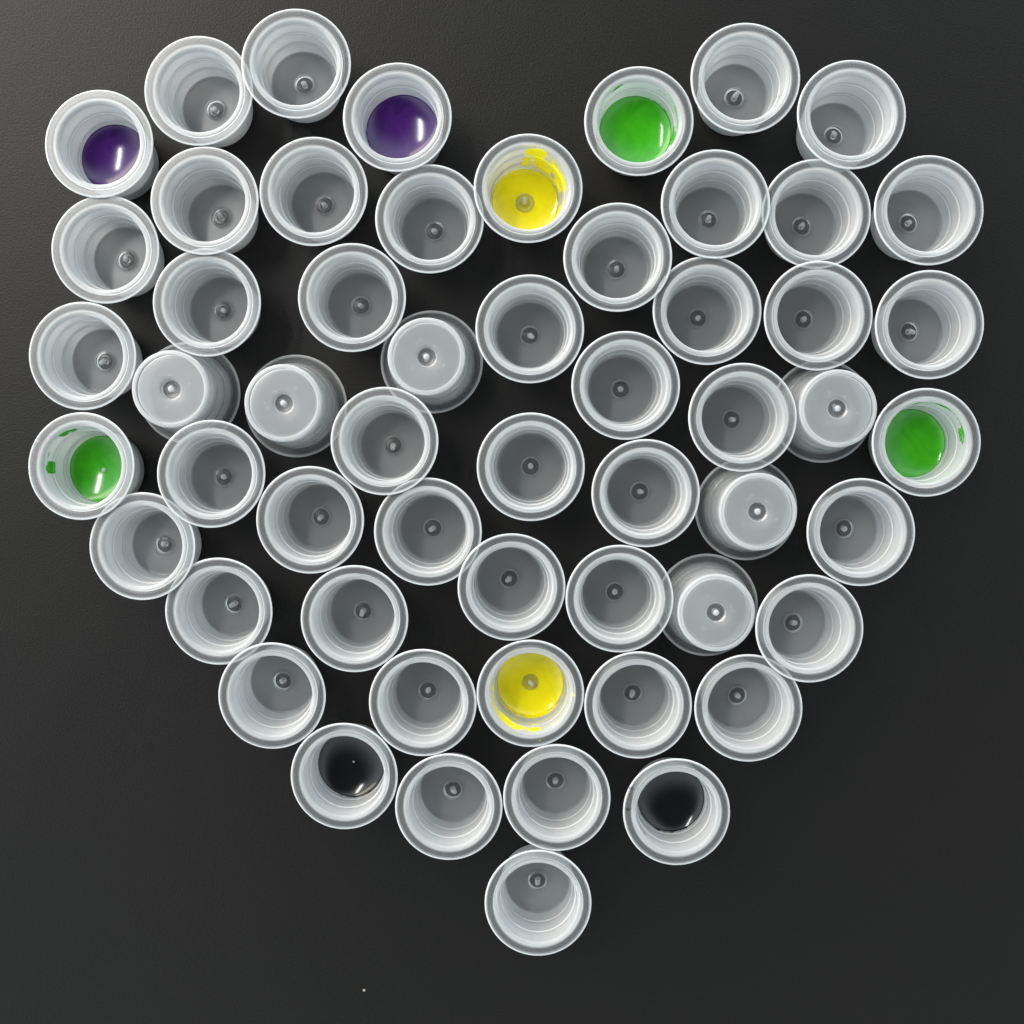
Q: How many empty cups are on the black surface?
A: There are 47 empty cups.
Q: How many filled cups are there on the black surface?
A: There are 9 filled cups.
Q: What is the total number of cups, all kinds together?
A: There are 56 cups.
